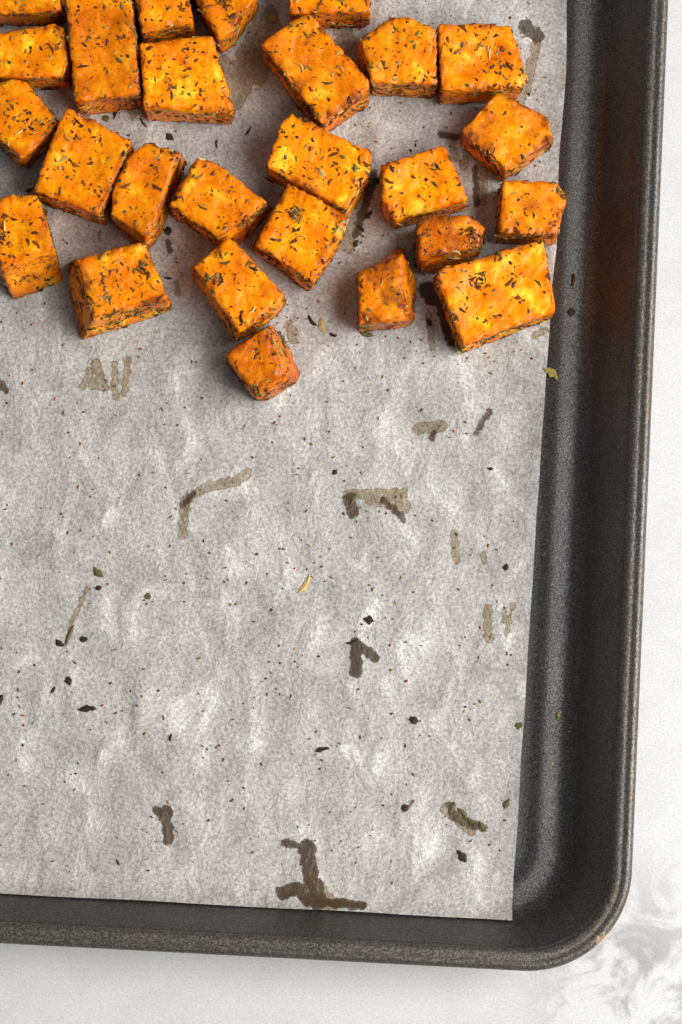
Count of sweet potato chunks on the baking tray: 26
